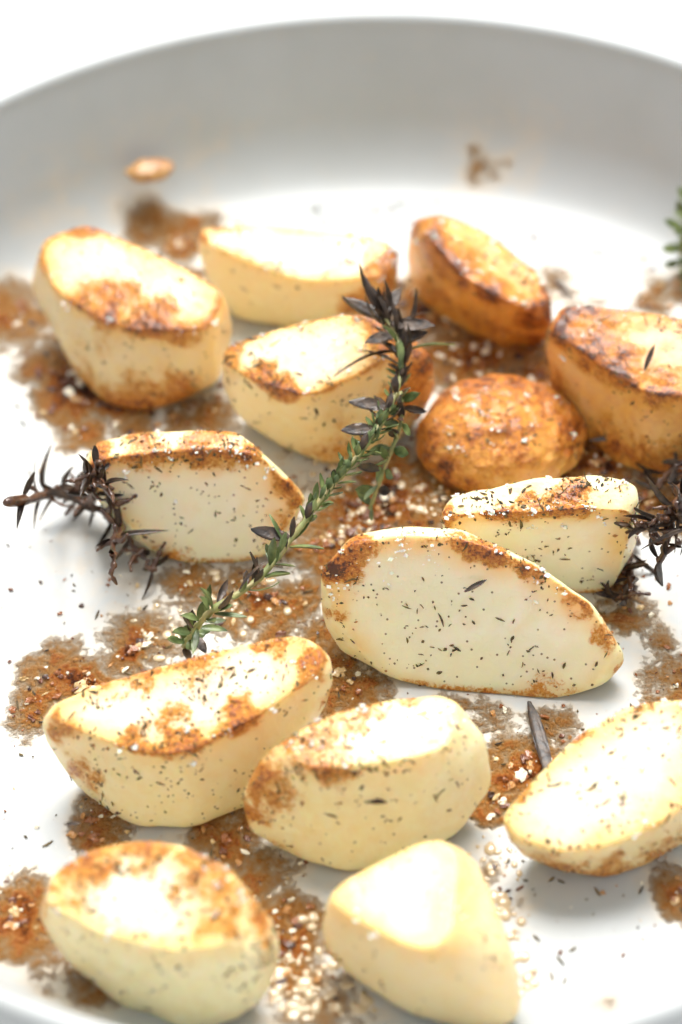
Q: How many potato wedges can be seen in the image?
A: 14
